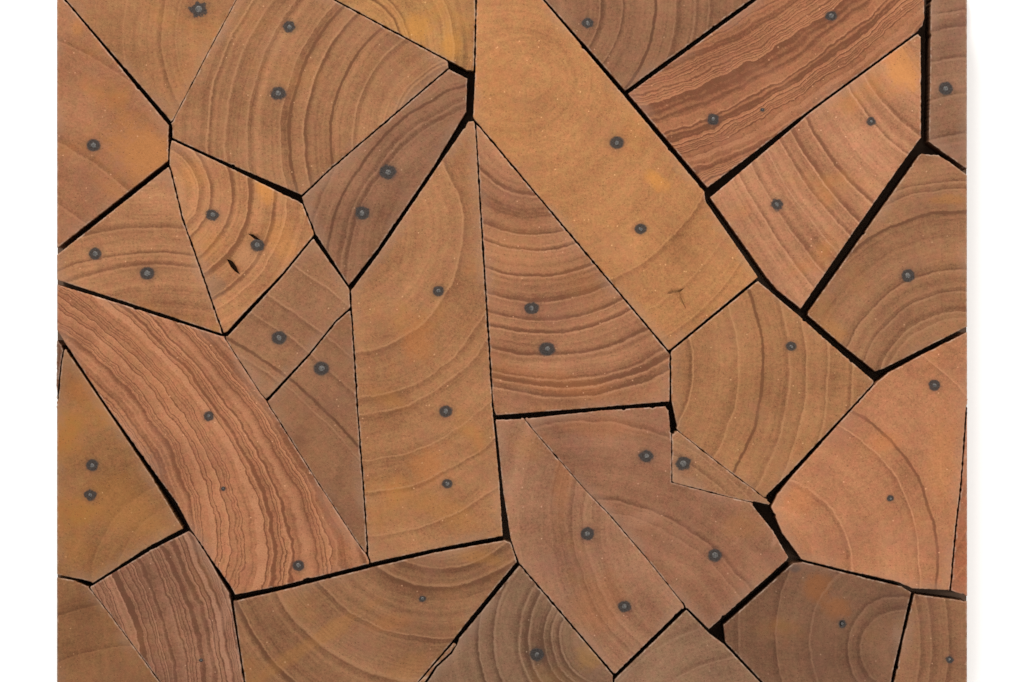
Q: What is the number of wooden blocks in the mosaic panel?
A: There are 33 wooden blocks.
